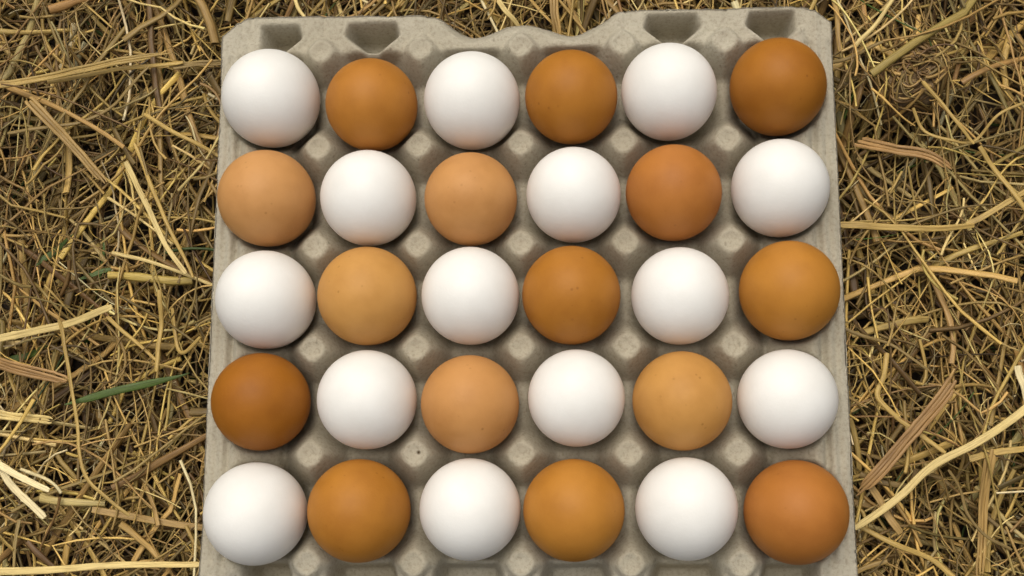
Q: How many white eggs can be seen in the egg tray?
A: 15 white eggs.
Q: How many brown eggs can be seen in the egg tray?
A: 15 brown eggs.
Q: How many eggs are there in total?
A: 30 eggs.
